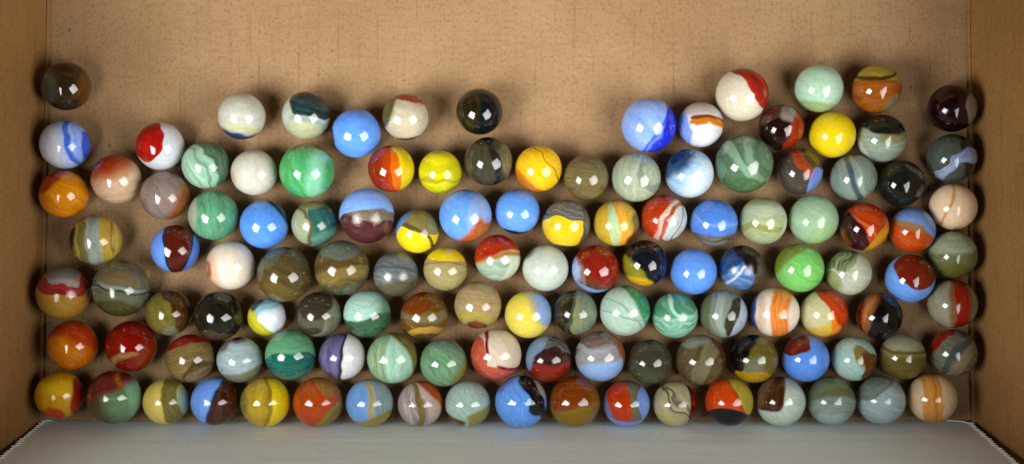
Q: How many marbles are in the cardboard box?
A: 122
